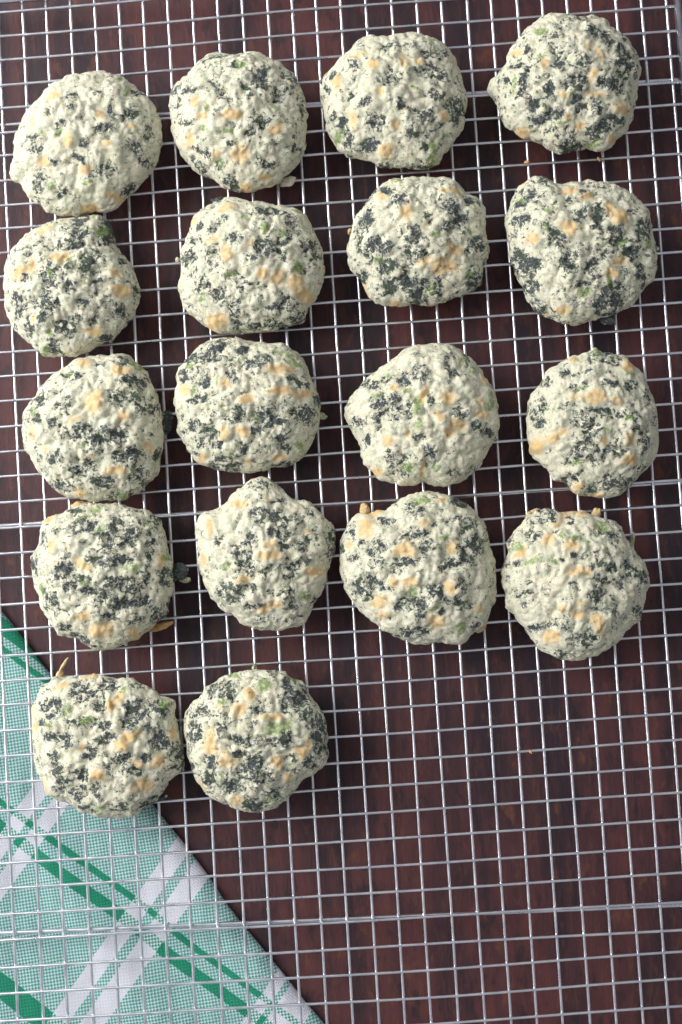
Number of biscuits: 18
